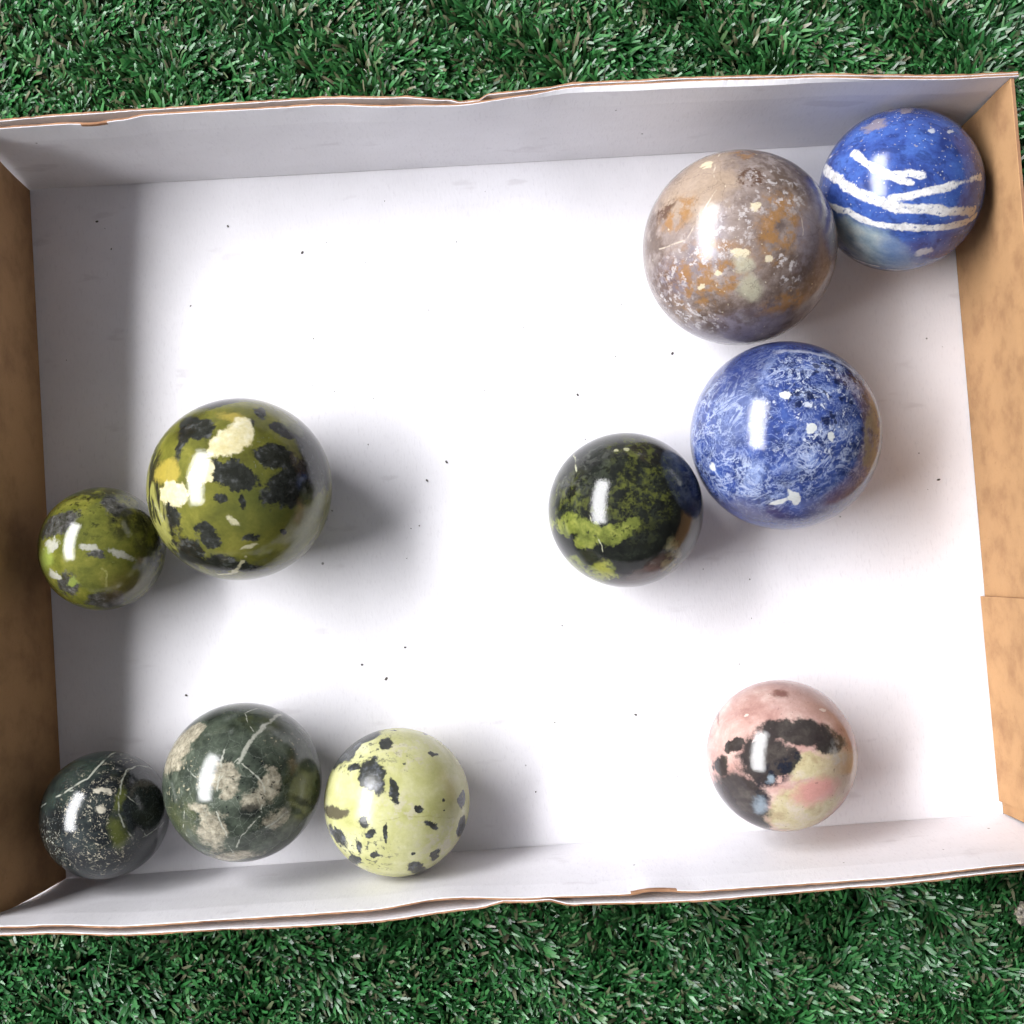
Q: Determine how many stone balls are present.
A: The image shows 10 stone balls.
